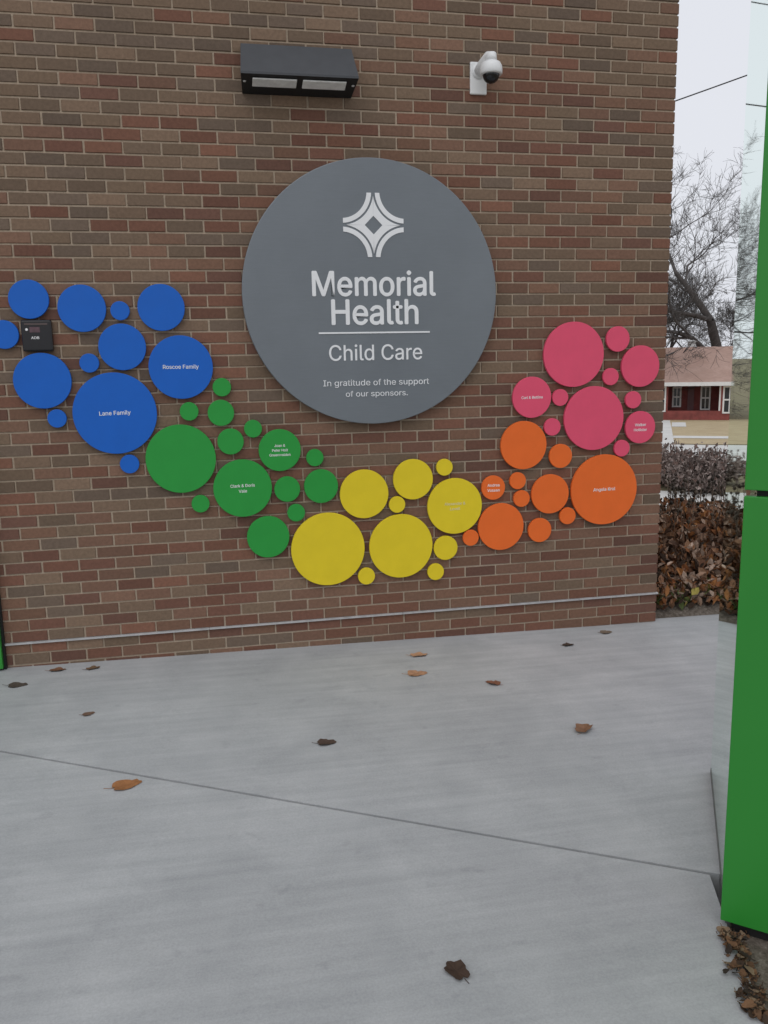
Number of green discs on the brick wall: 14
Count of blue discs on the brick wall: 12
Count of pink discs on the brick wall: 11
